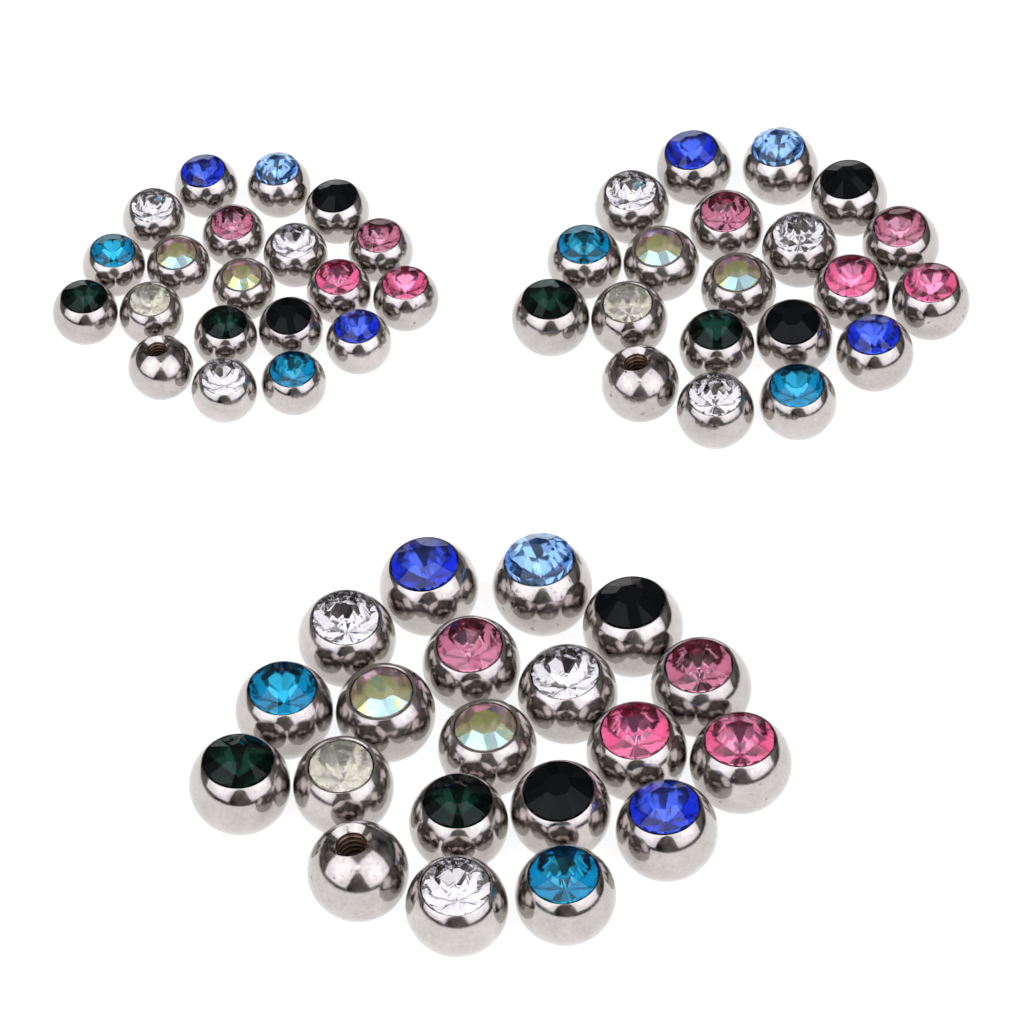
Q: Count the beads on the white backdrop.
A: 60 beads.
